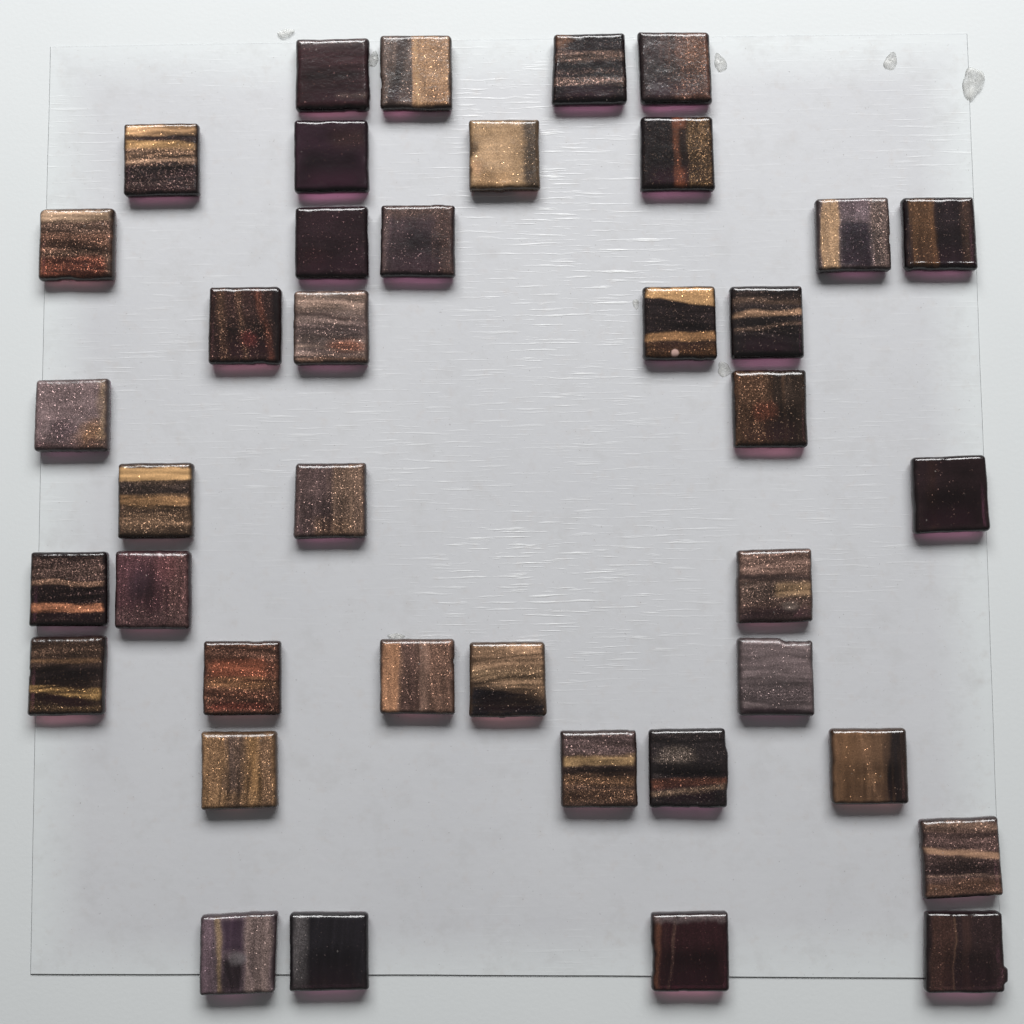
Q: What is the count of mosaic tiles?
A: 39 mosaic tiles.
